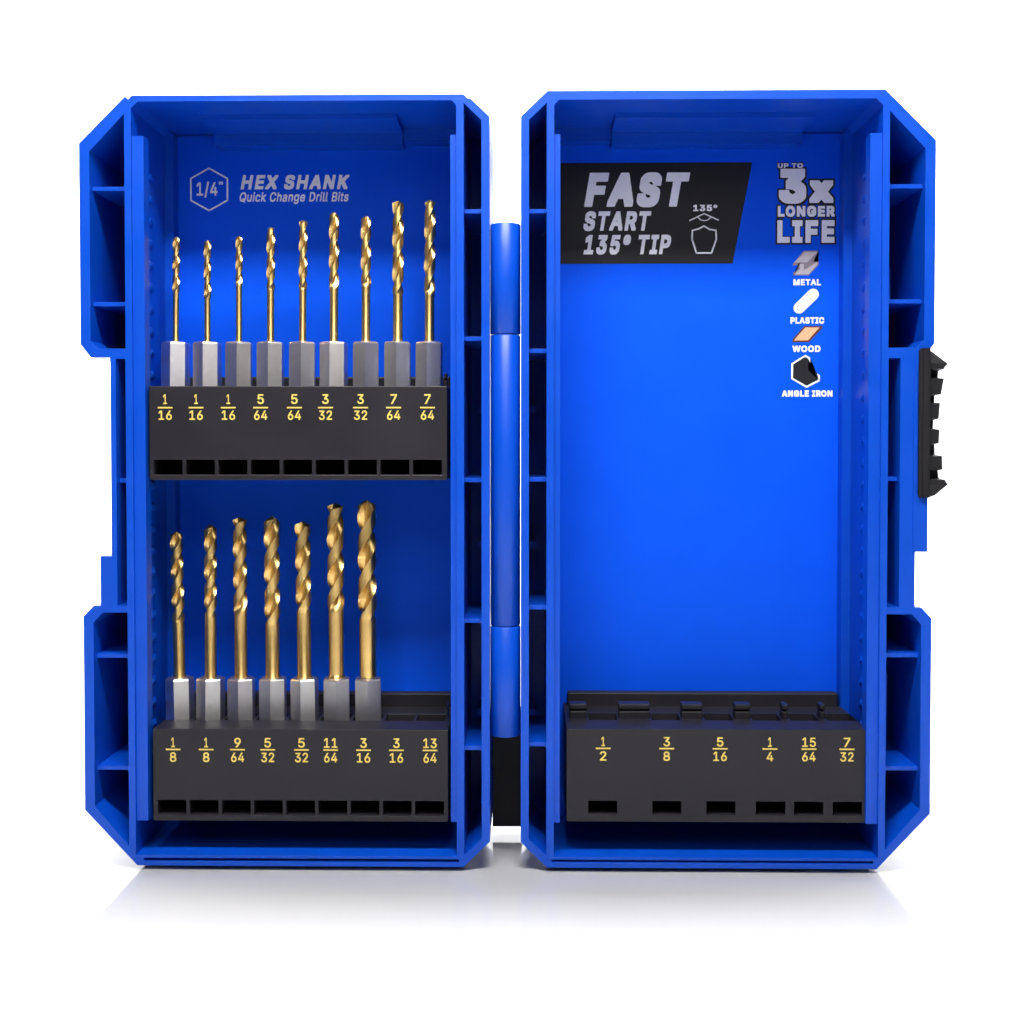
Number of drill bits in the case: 16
